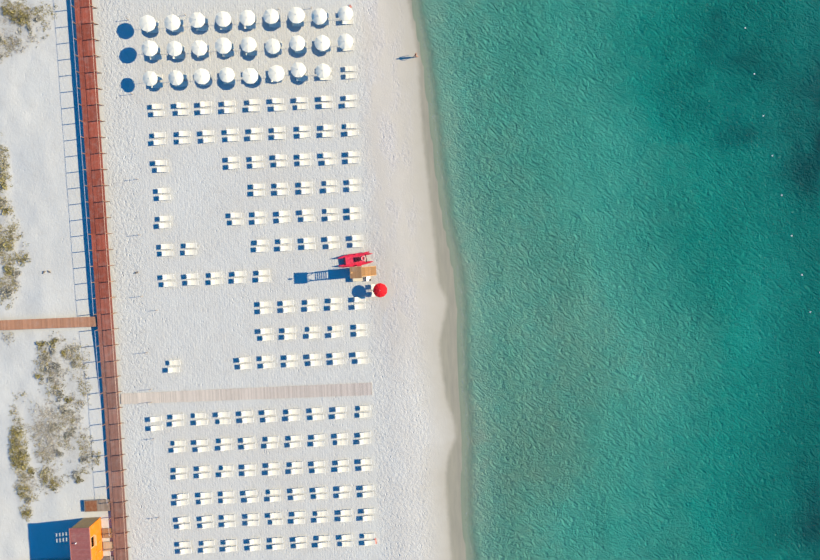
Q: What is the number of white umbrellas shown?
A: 26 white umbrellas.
